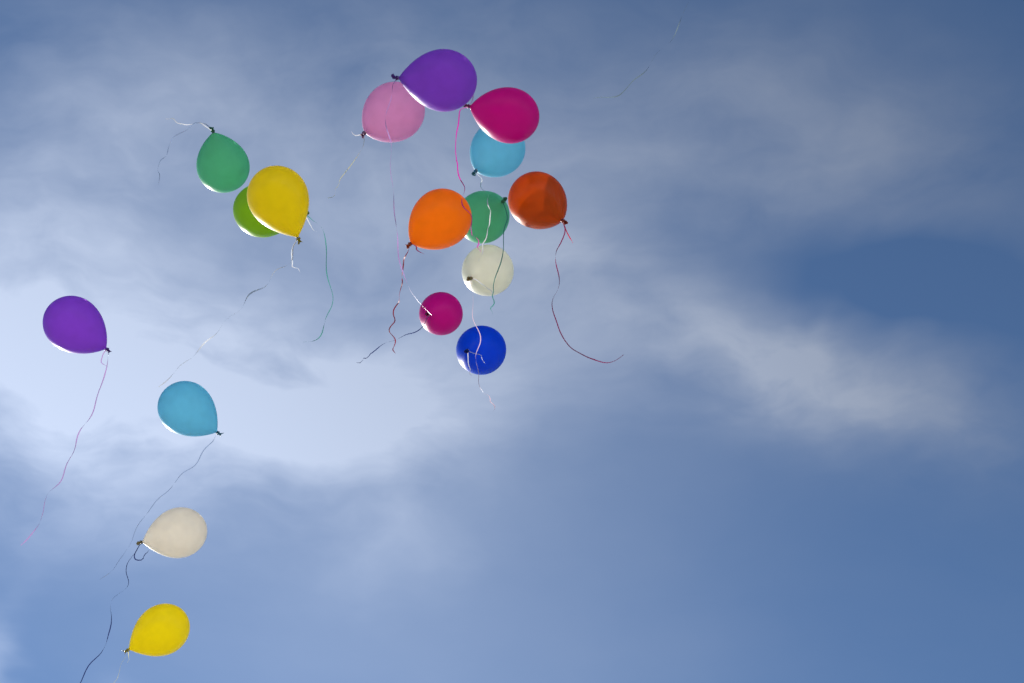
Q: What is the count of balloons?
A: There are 17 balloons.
